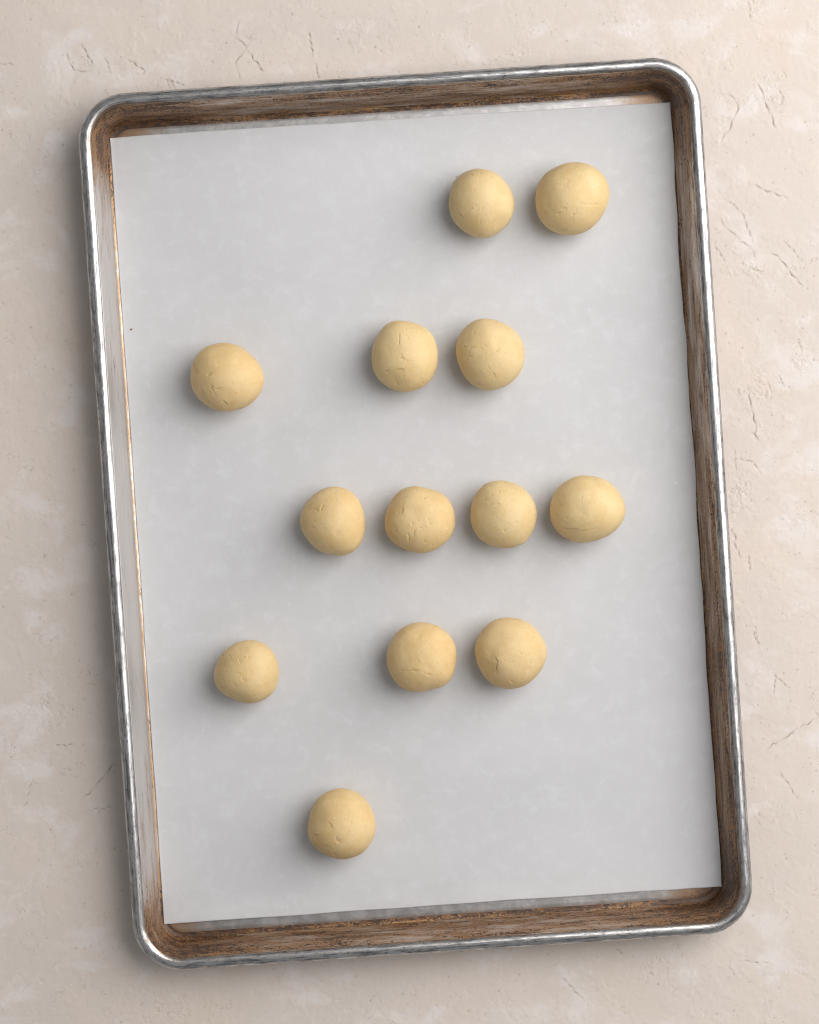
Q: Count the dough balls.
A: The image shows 13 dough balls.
